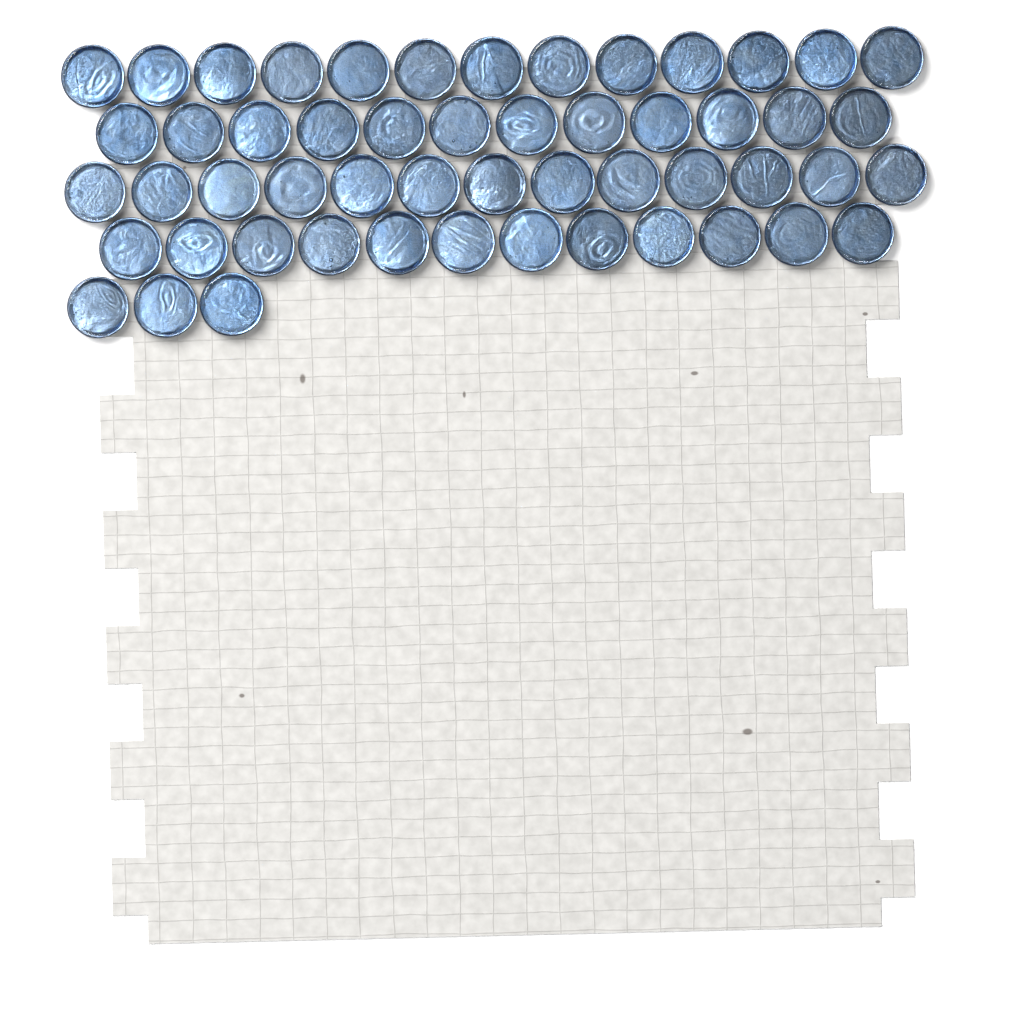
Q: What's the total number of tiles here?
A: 53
